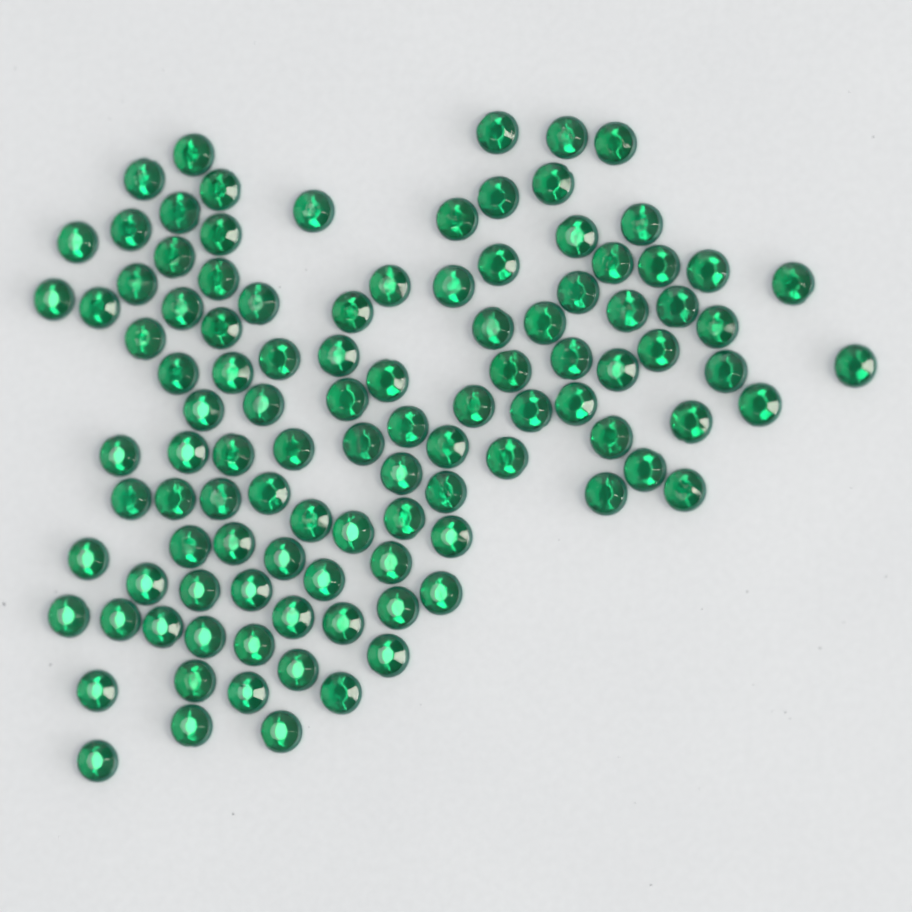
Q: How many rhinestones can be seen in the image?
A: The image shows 107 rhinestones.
